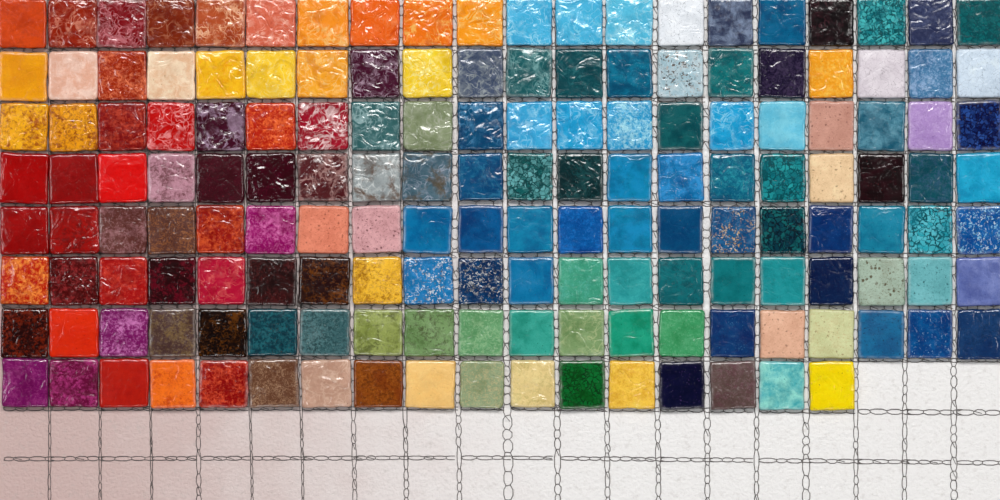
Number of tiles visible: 157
